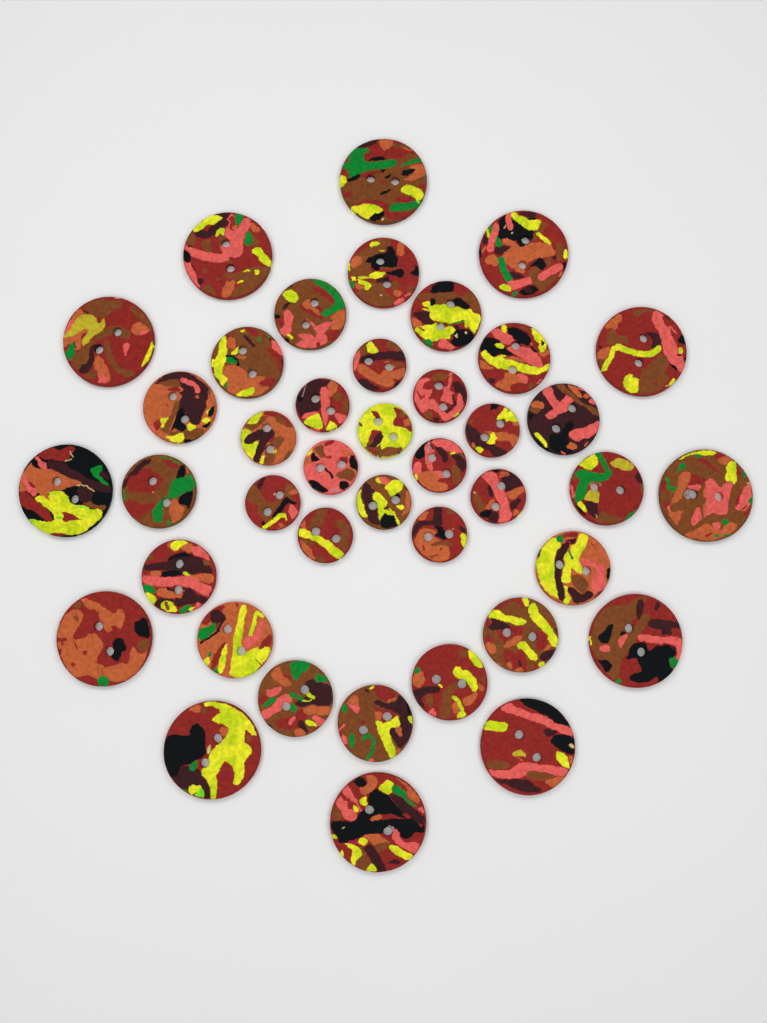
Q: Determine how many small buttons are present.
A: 13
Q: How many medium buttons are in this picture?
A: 16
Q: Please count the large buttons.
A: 12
